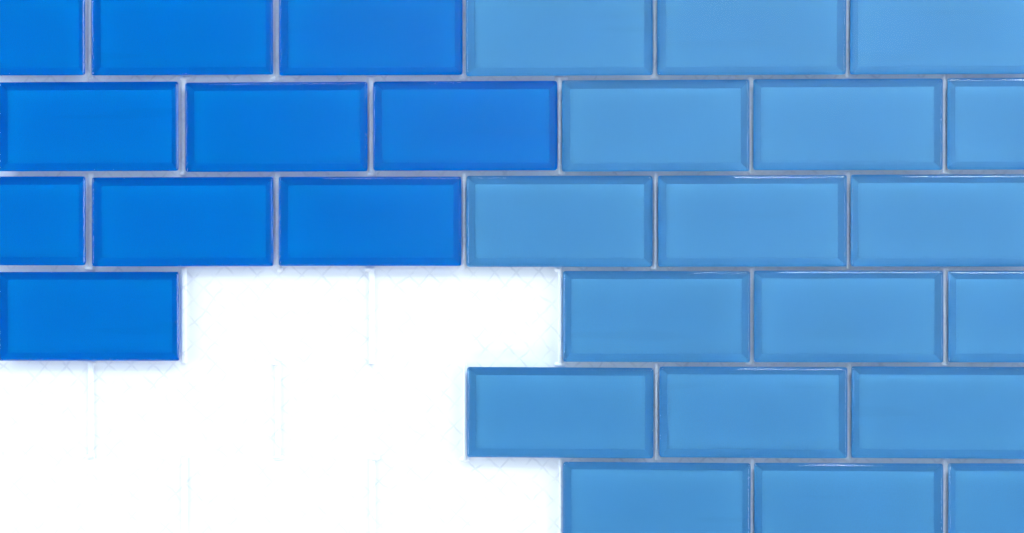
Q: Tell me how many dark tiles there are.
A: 10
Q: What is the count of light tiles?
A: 18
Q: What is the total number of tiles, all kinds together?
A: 28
